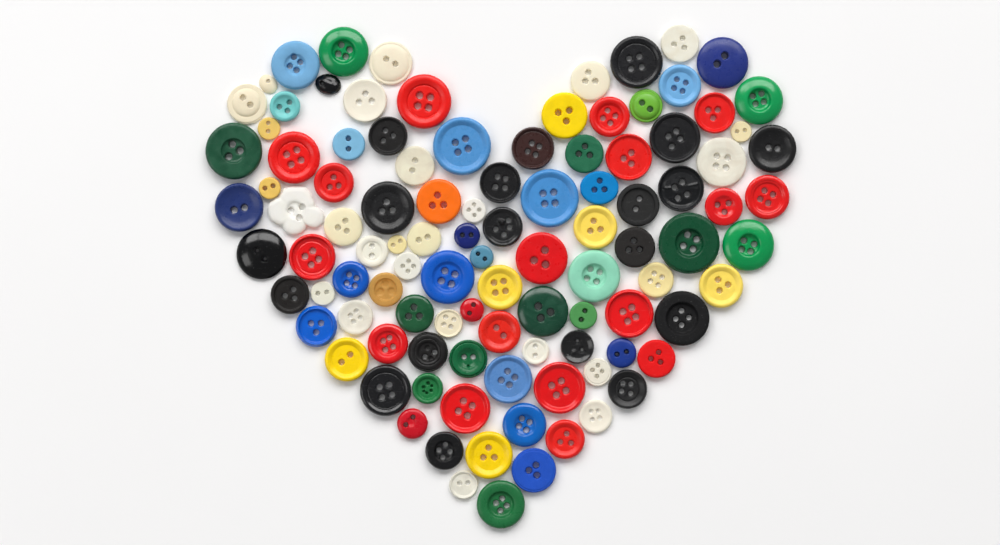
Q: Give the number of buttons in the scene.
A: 105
